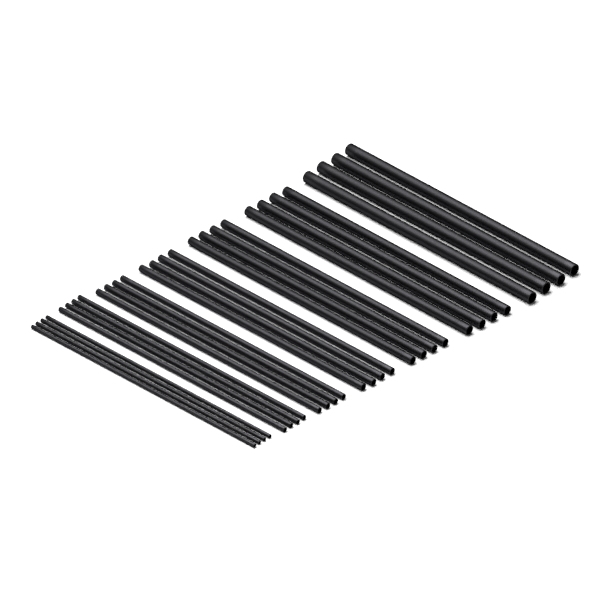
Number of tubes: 28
